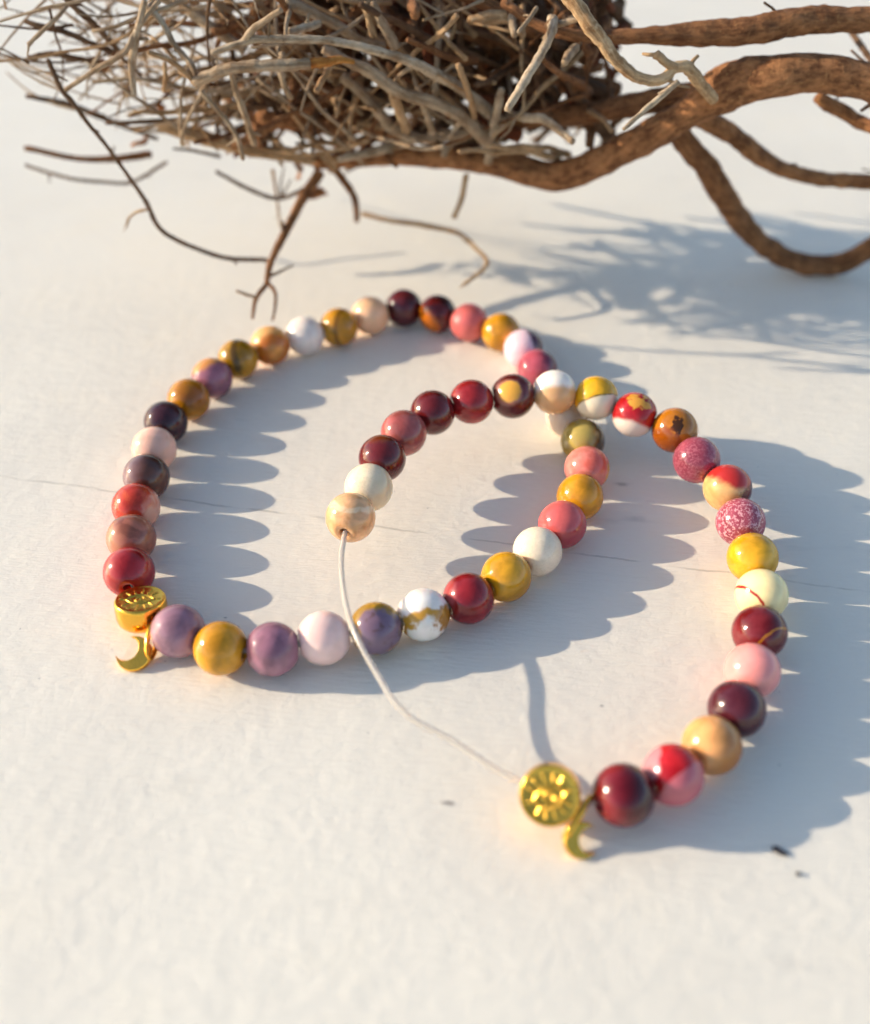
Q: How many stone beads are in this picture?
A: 55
